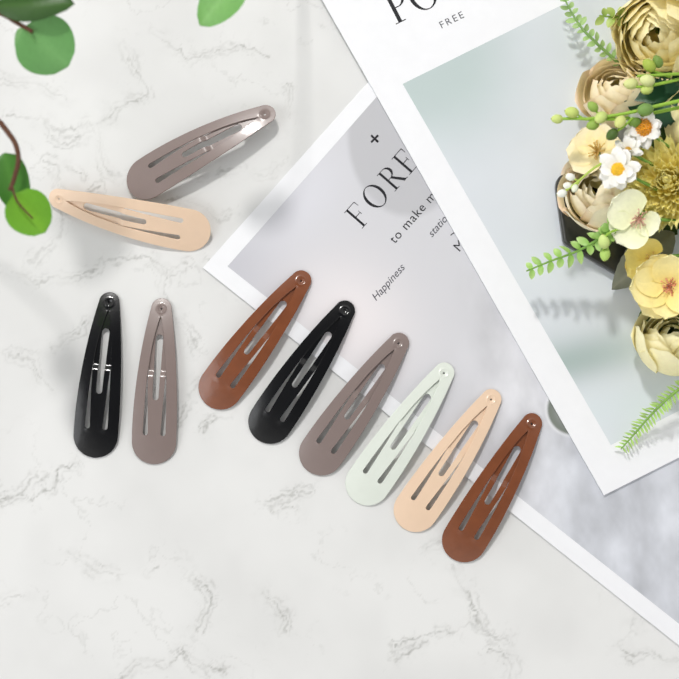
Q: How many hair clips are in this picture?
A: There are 10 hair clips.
